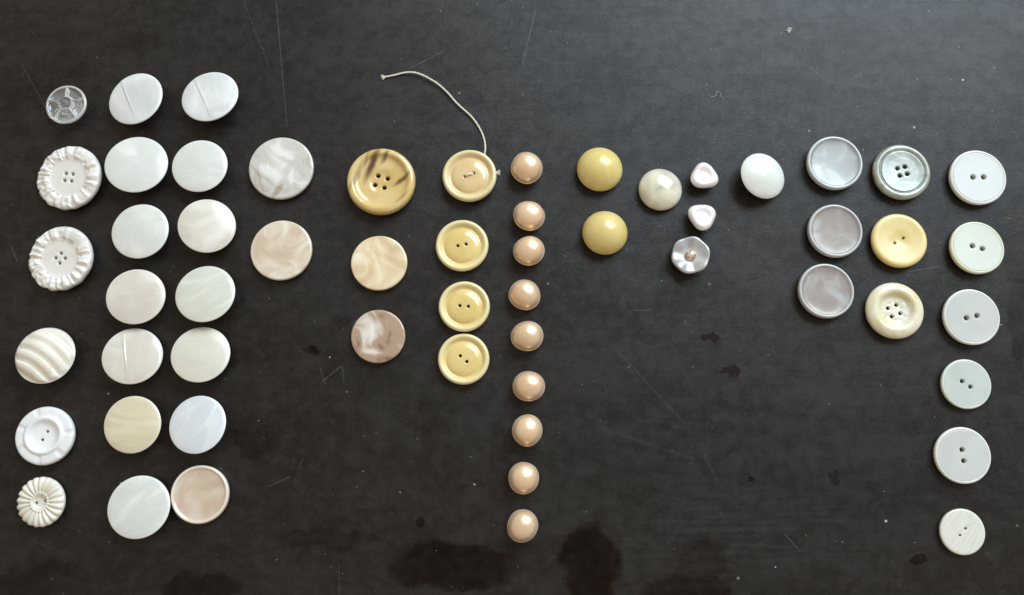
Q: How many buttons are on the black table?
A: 57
